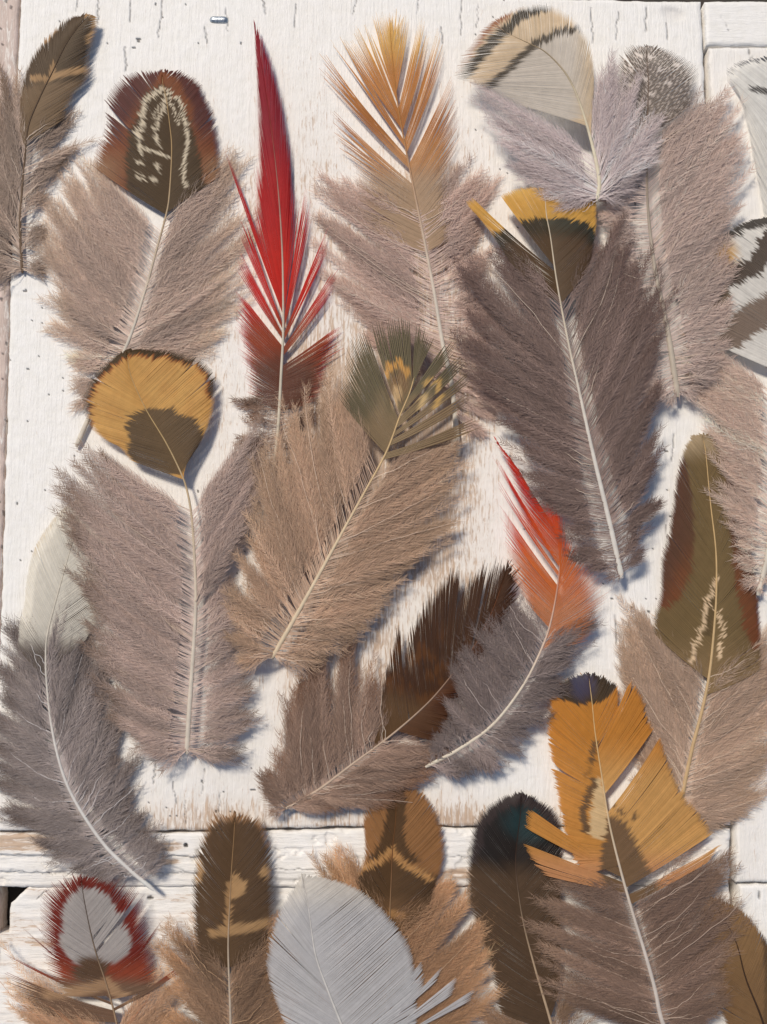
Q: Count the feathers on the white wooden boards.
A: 22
